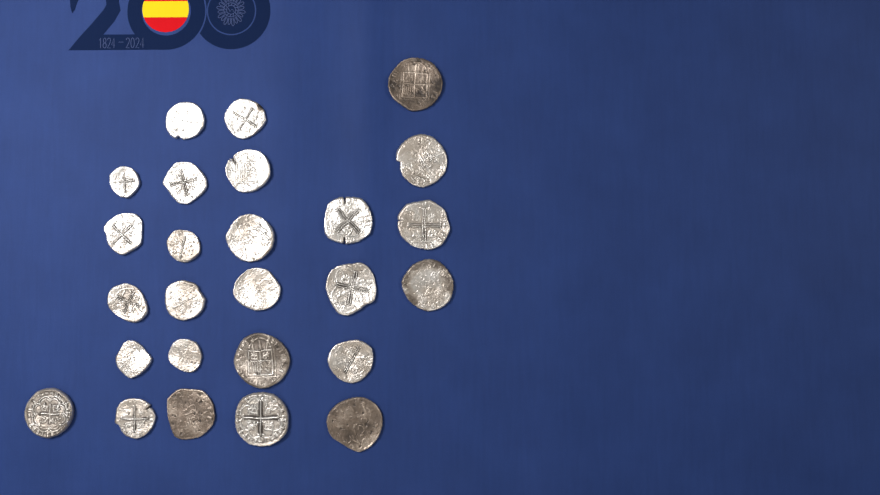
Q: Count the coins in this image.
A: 26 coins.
